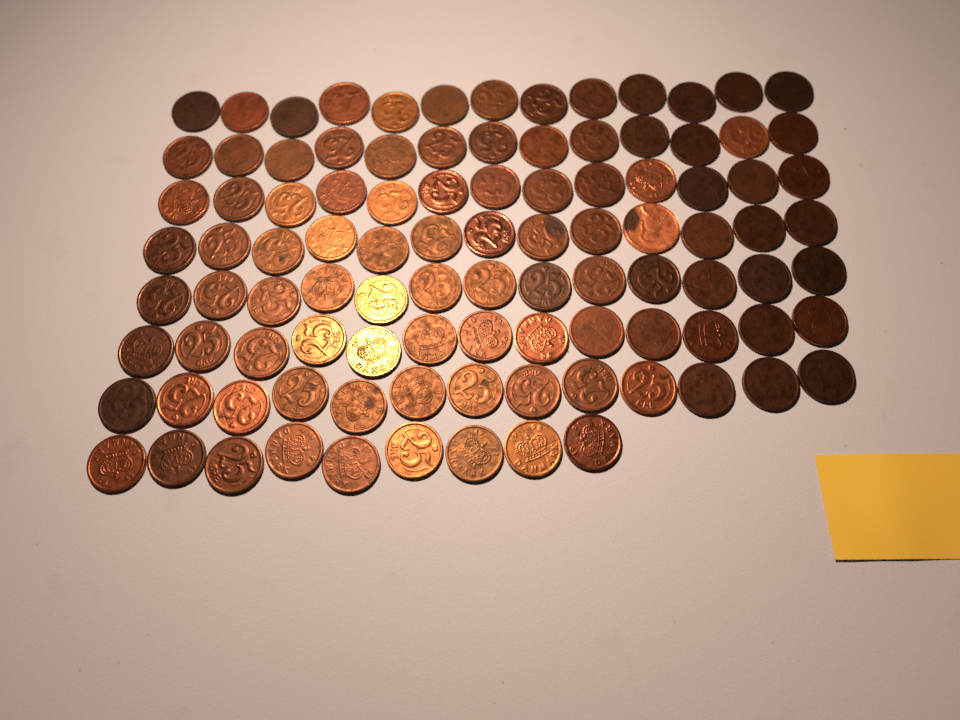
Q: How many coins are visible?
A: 100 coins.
